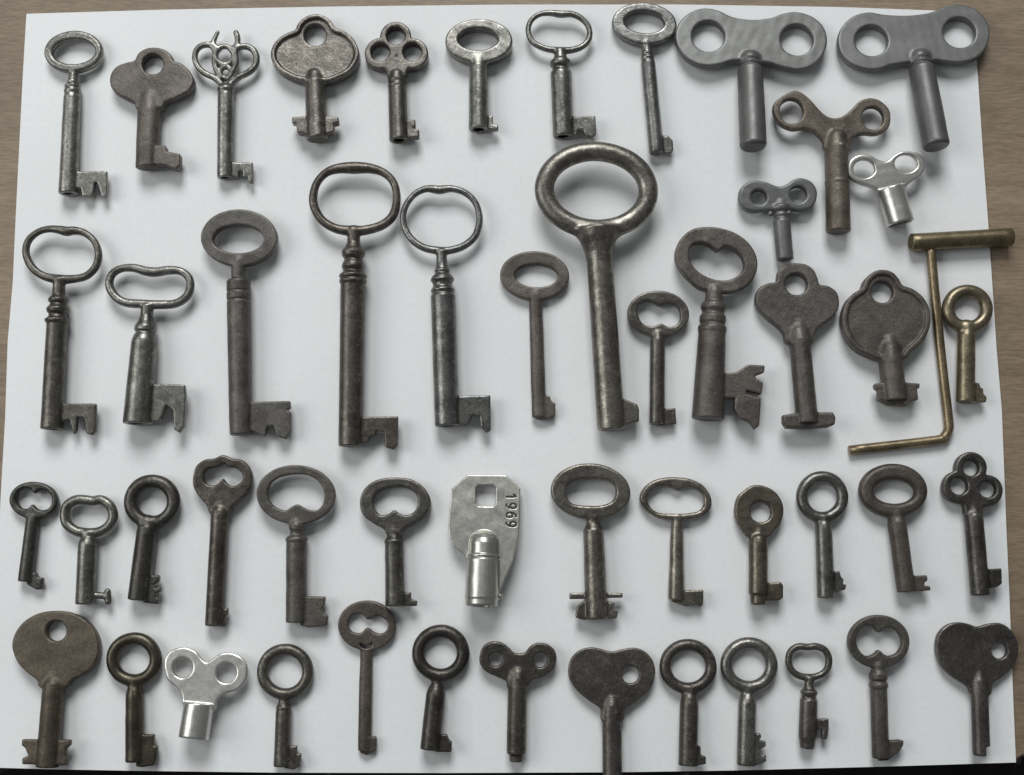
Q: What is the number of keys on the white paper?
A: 51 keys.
